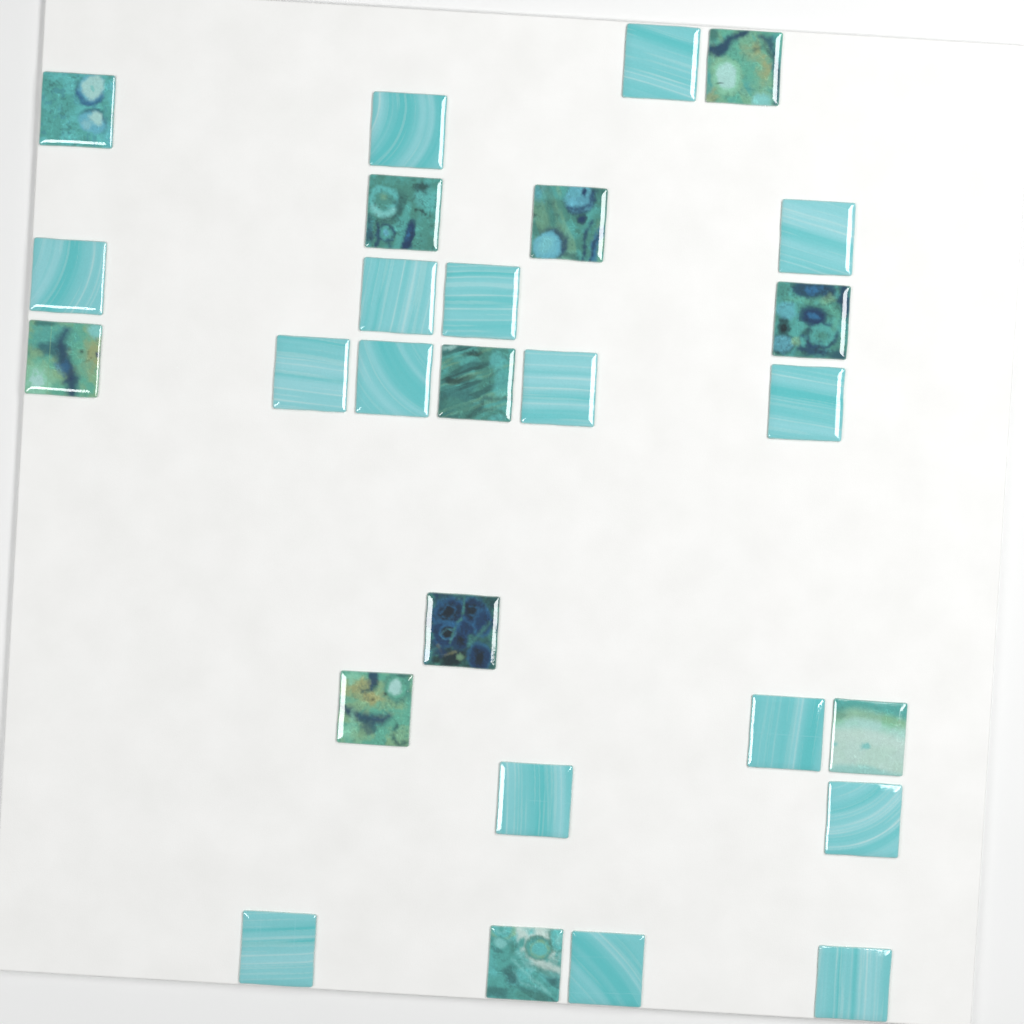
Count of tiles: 27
